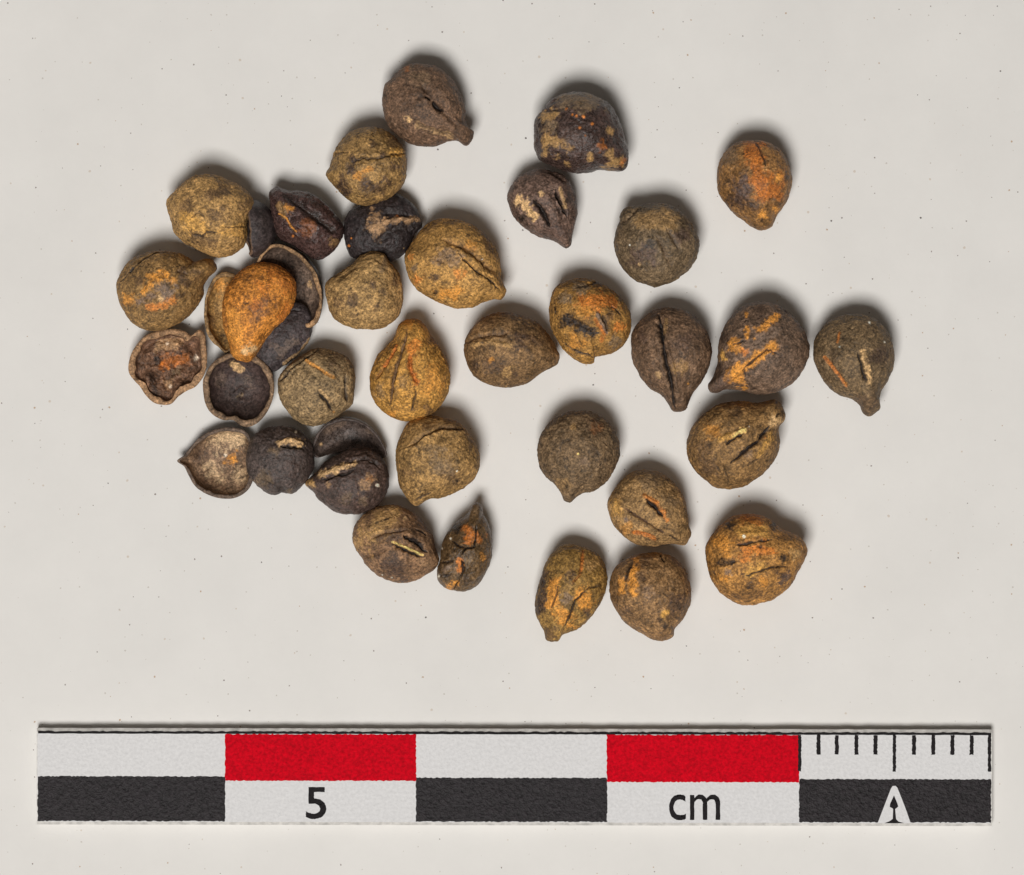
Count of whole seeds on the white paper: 32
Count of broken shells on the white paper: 7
